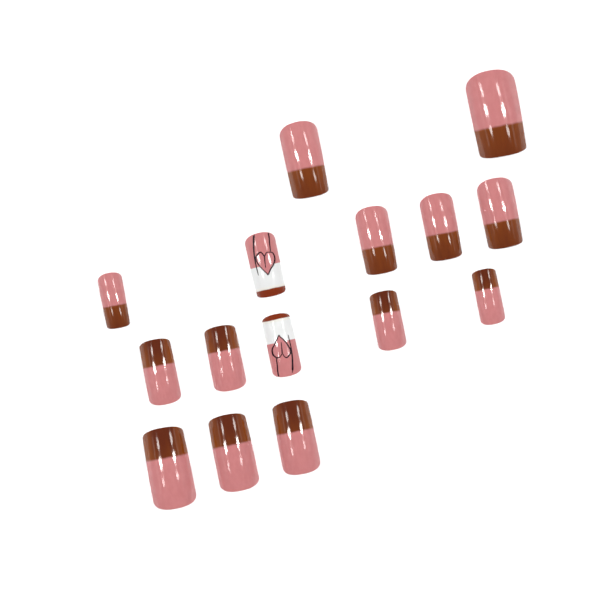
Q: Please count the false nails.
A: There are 15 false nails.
